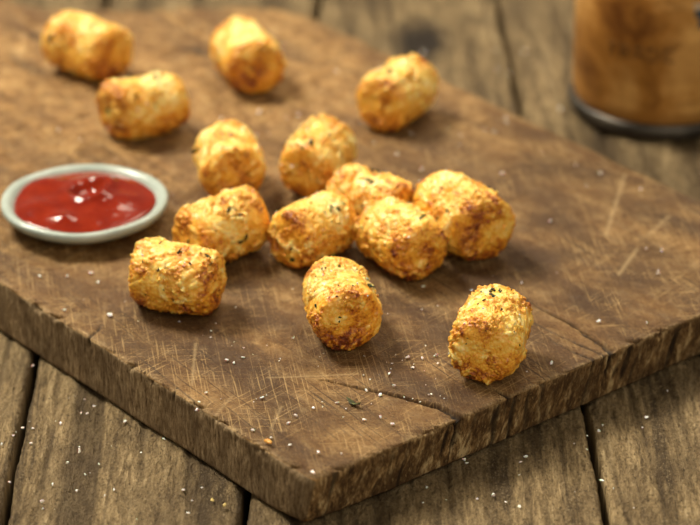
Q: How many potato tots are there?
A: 14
